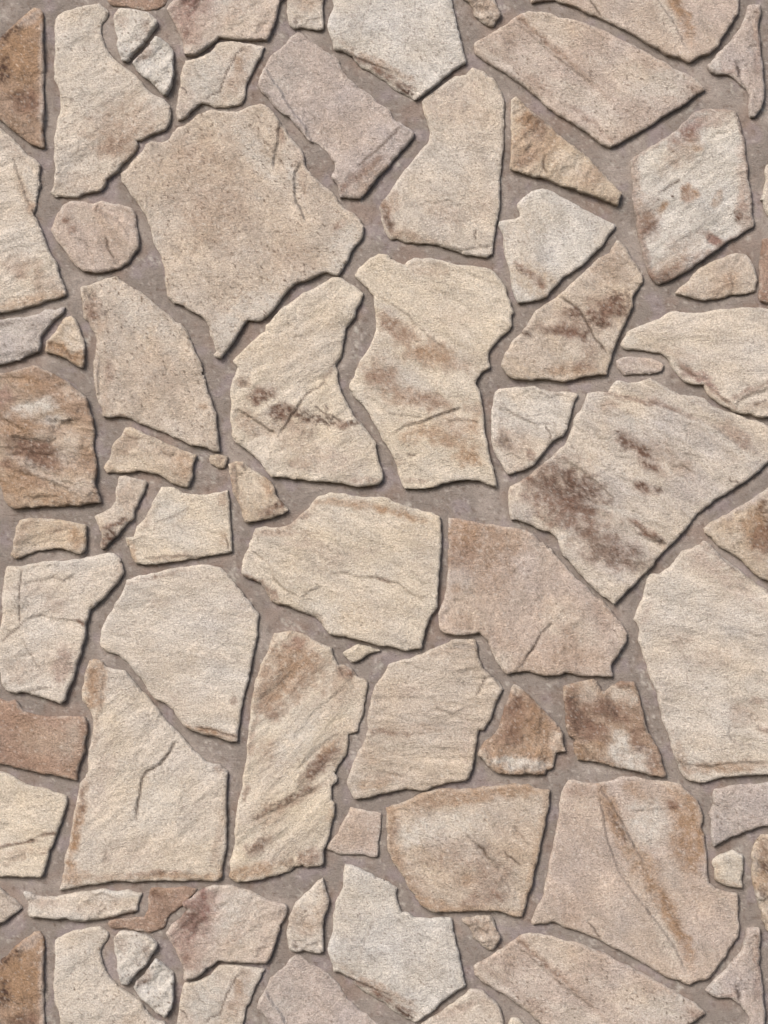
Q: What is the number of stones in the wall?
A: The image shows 78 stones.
